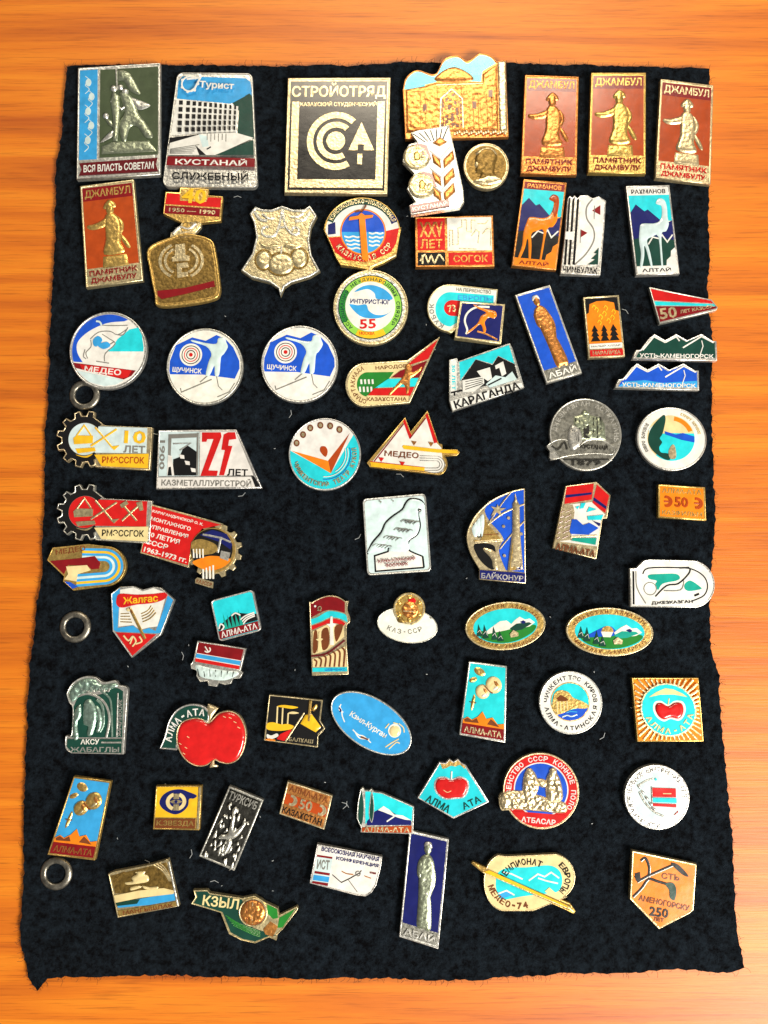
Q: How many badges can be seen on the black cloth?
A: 71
